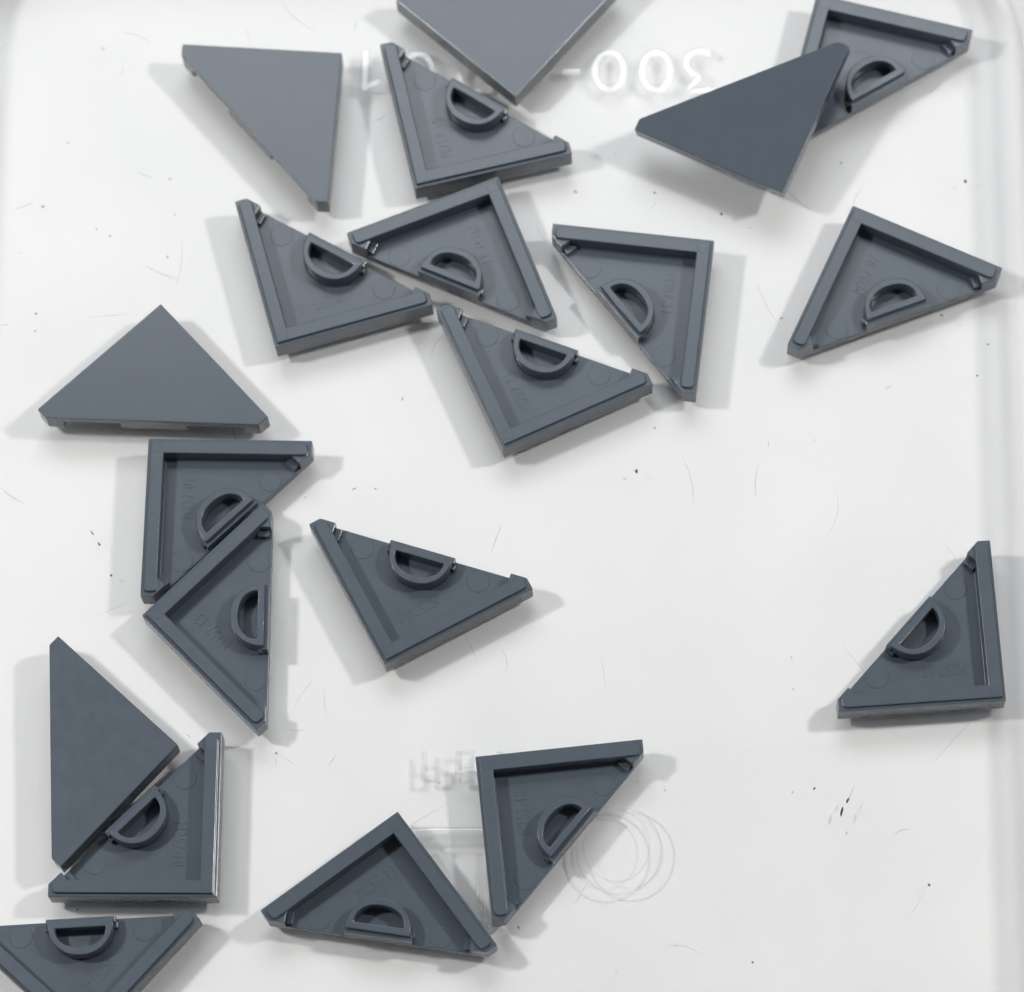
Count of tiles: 20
